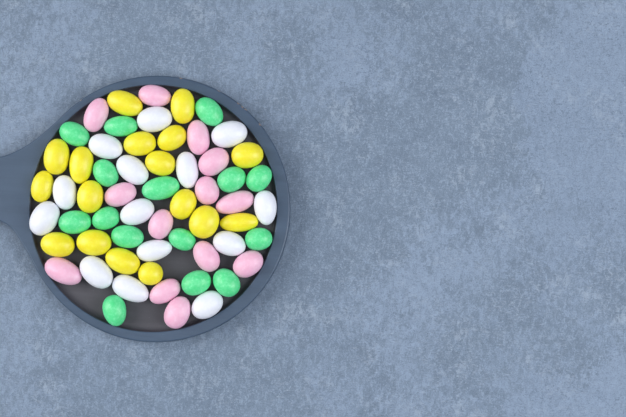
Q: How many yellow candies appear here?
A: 17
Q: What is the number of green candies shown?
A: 15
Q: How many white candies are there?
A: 14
